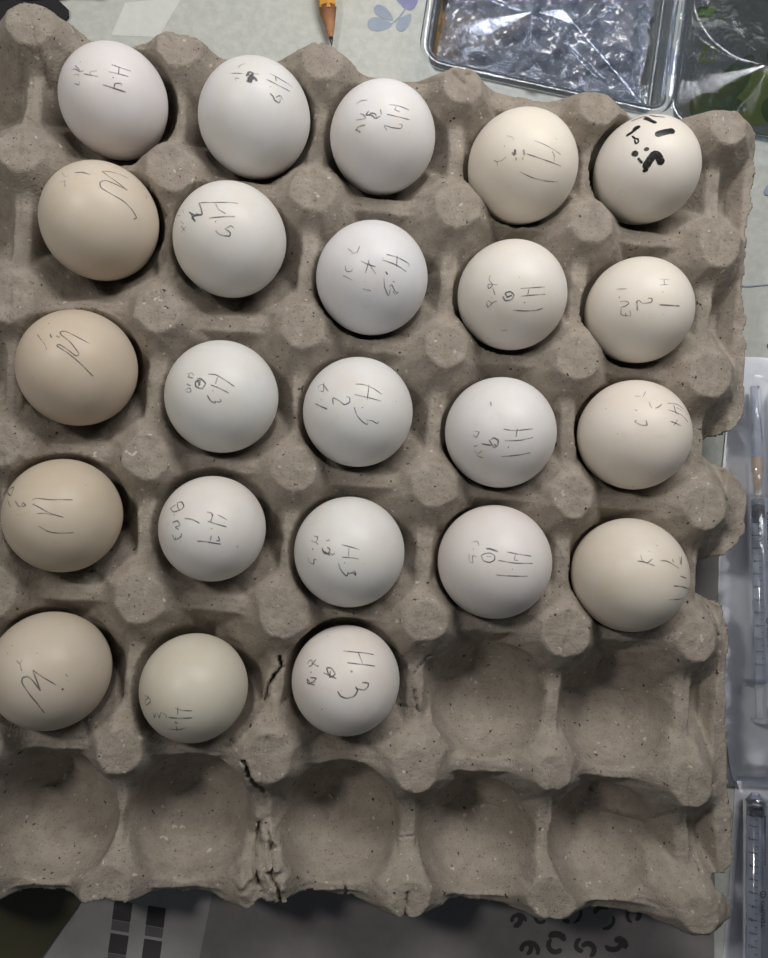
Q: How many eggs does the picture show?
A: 23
